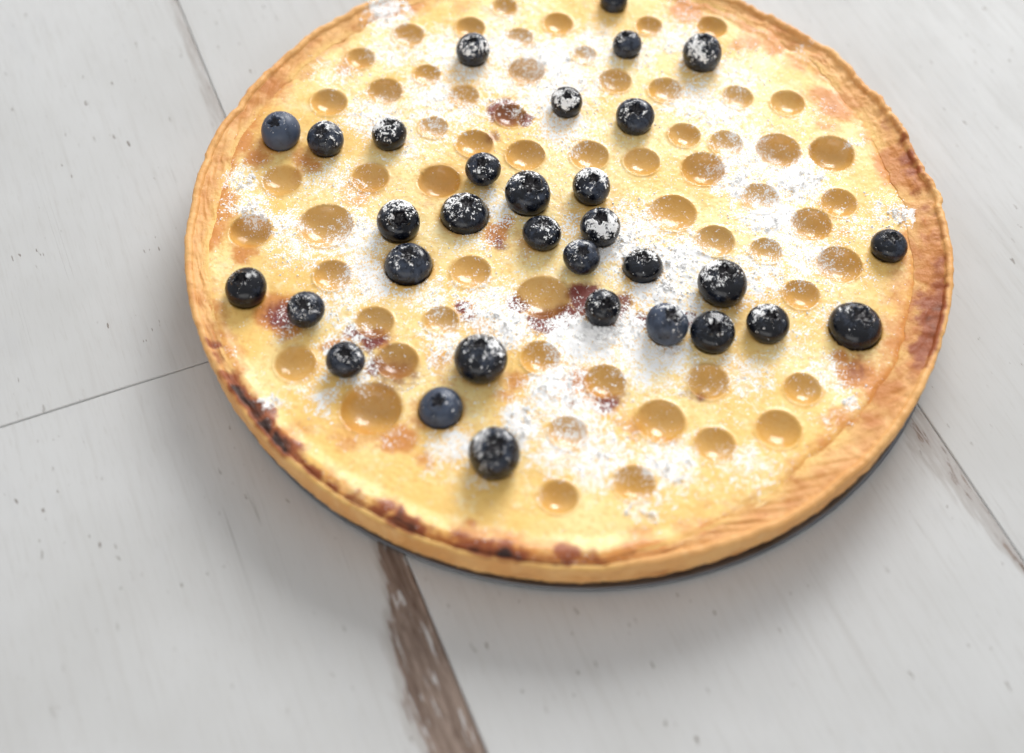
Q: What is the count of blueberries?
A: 32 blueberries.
